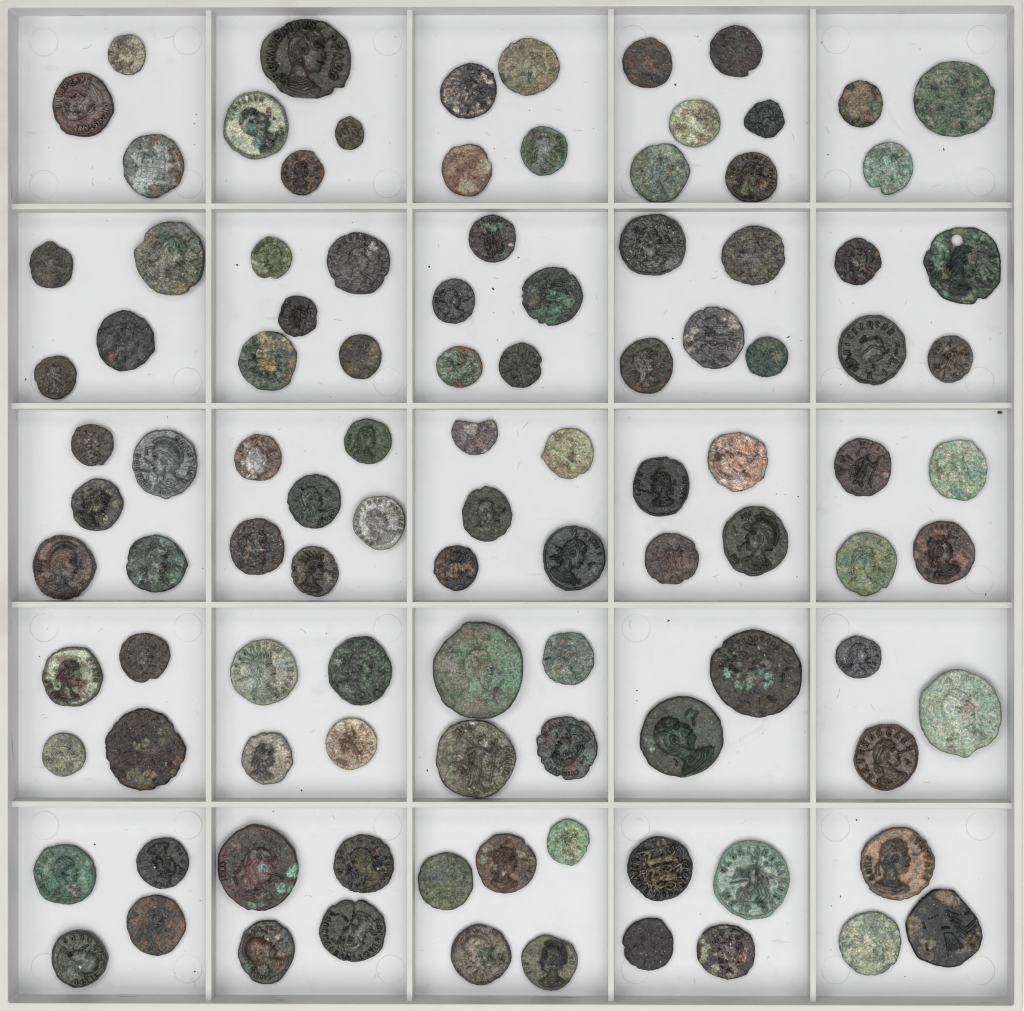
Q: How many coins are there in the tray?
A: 104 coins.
